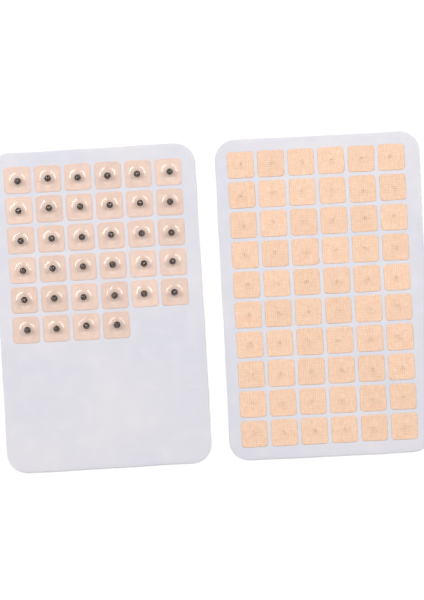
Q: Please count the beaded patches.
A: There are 34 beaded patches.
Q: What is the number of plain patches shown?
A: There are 60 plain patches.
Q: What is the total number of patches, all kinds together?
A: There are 94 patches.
